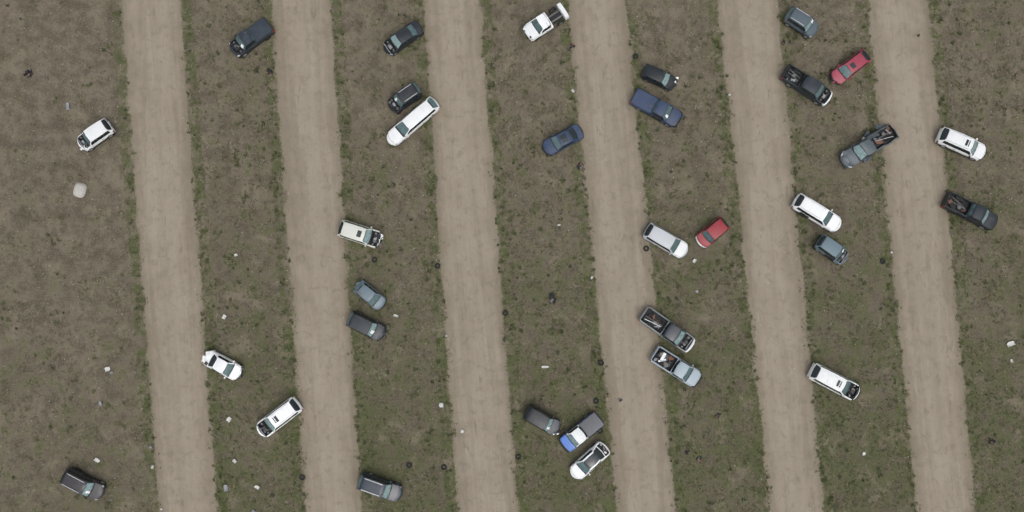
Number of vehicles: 32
